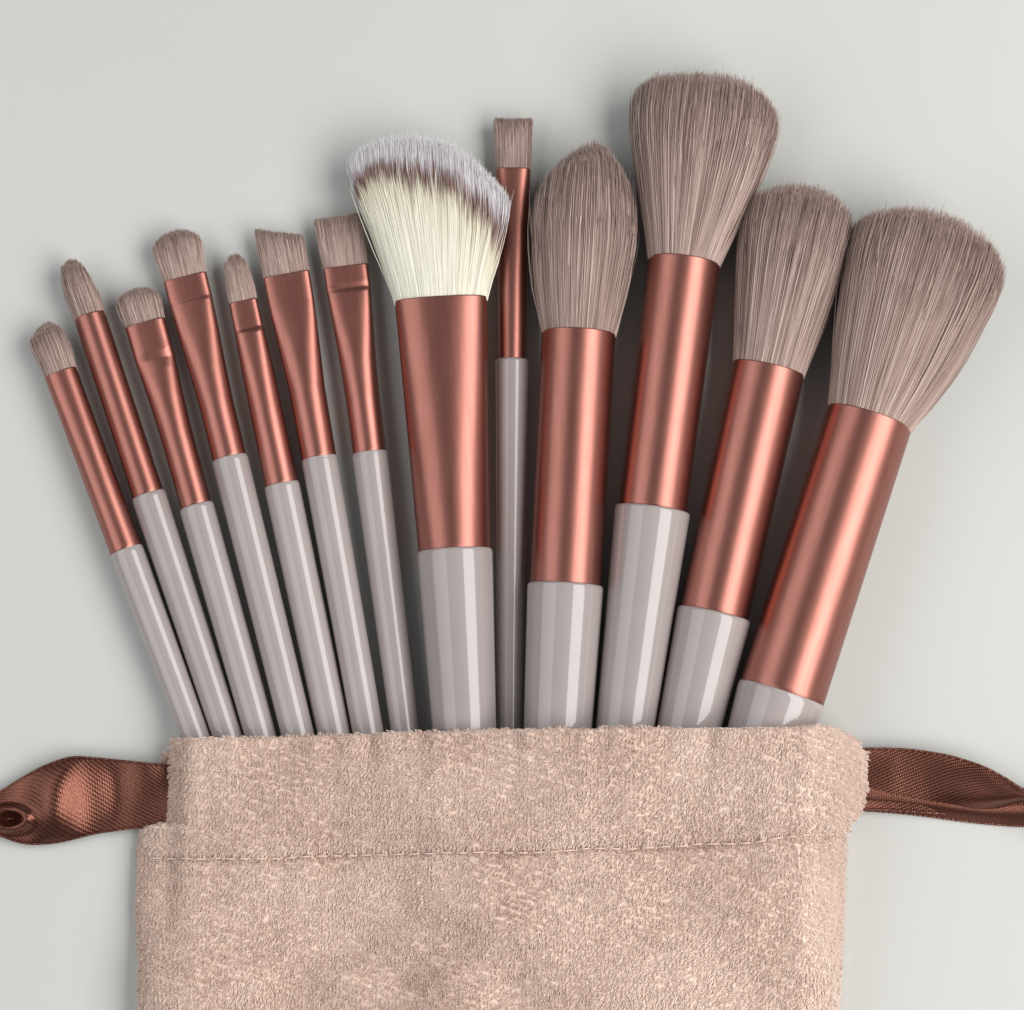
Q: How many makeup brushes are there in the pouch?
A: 13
